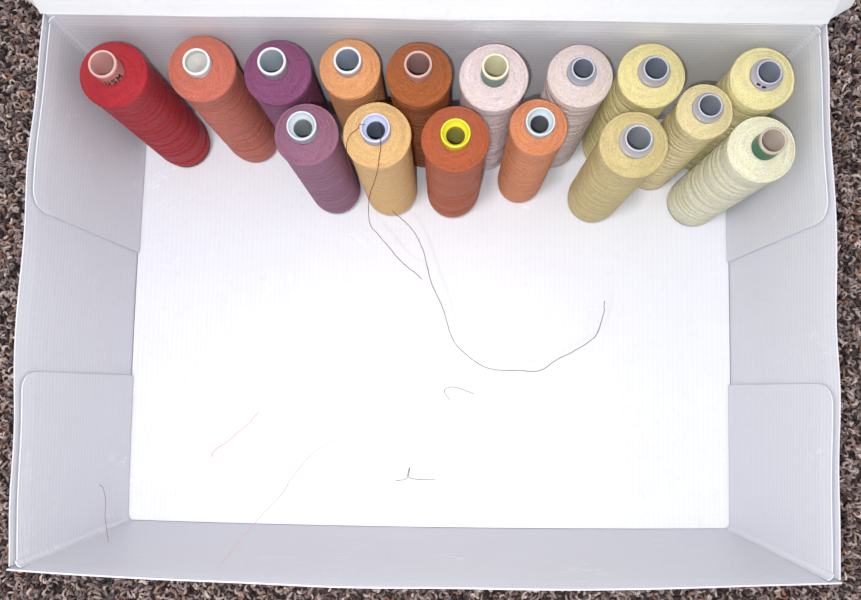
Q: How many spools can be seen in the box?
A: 16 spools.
